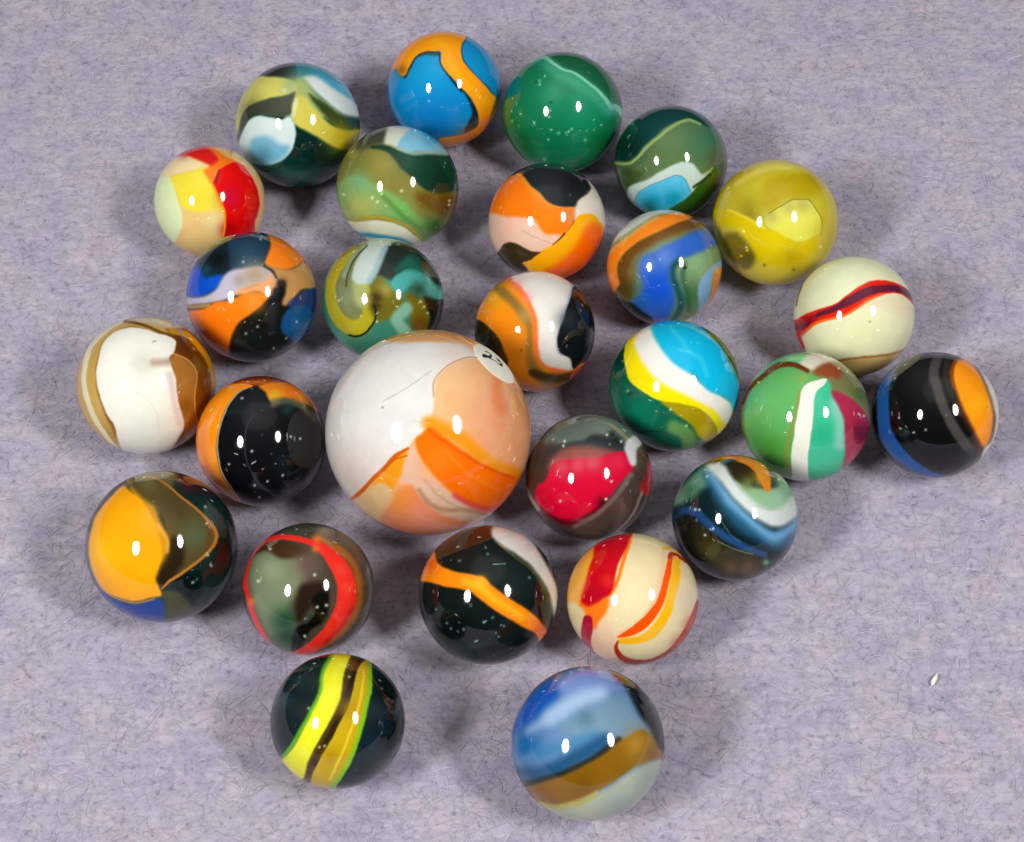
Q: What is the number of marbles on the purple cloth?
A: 27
